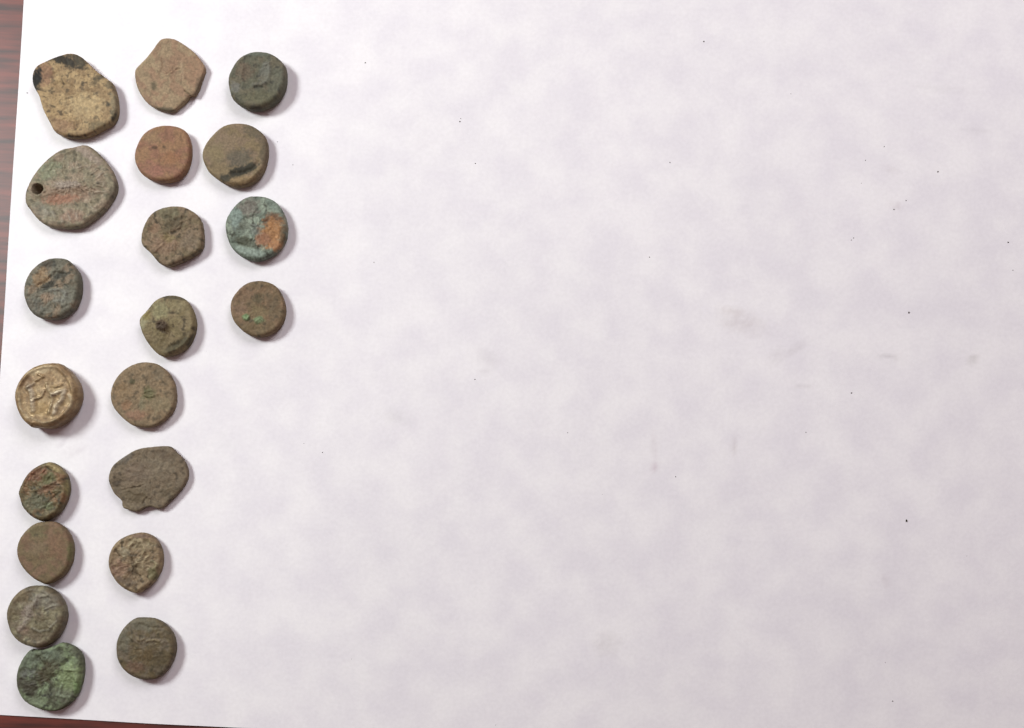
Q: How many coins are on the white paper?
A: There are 20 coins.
